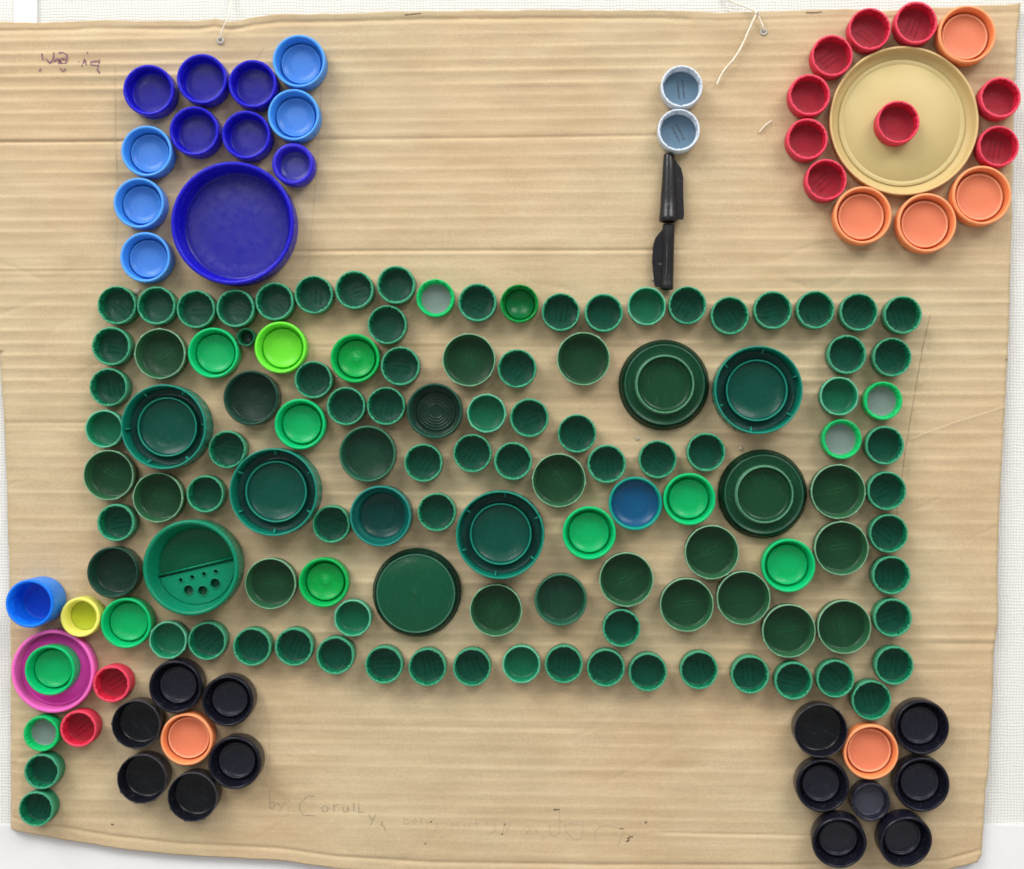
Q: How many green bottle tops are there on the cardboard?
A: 118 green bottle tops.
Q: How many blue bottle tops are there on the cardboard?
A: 13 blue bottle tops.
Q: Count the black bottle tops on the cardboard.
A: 13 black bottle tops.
